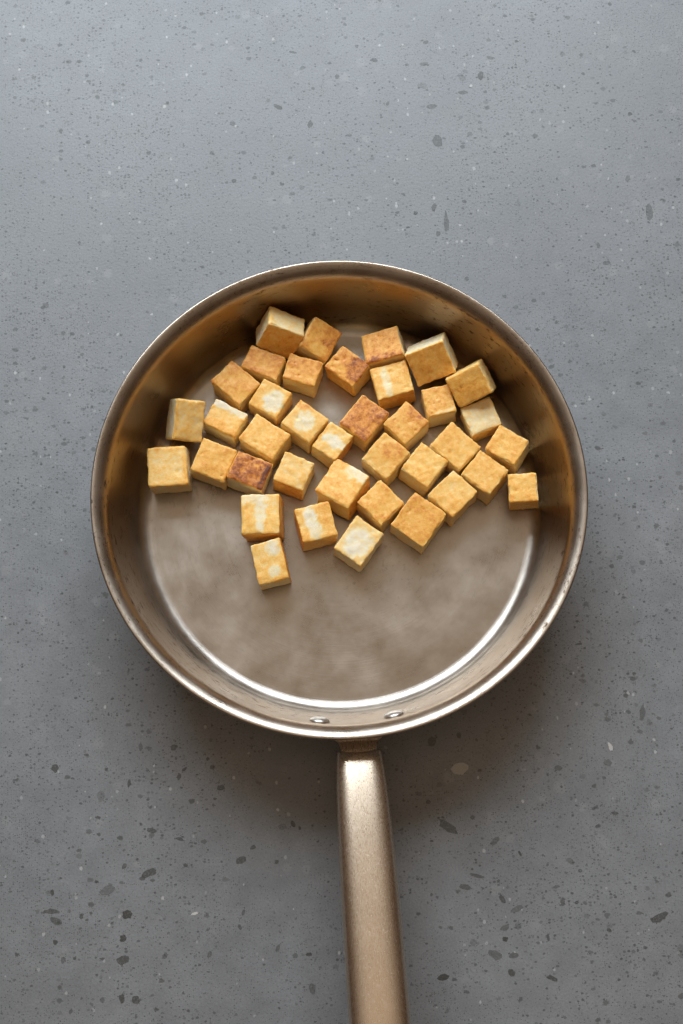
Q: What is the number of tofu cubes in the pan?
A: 38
